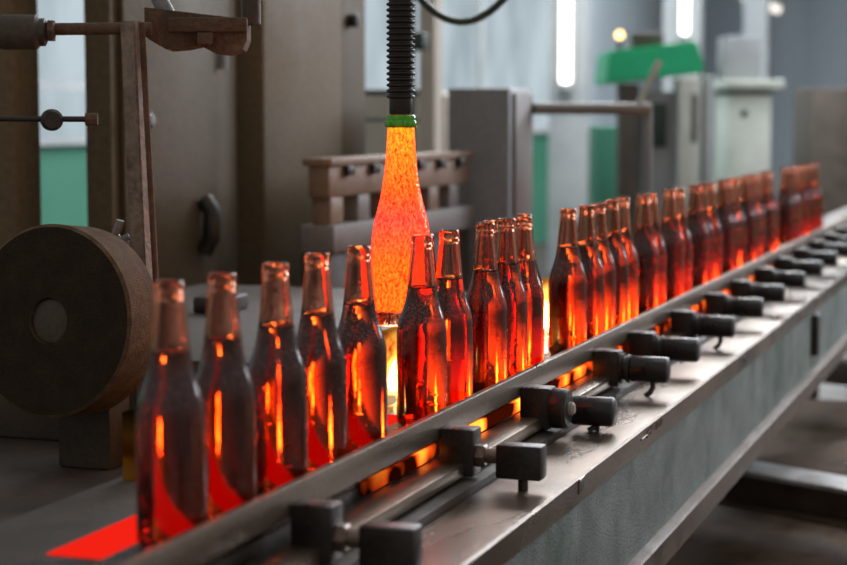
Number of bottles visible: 40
